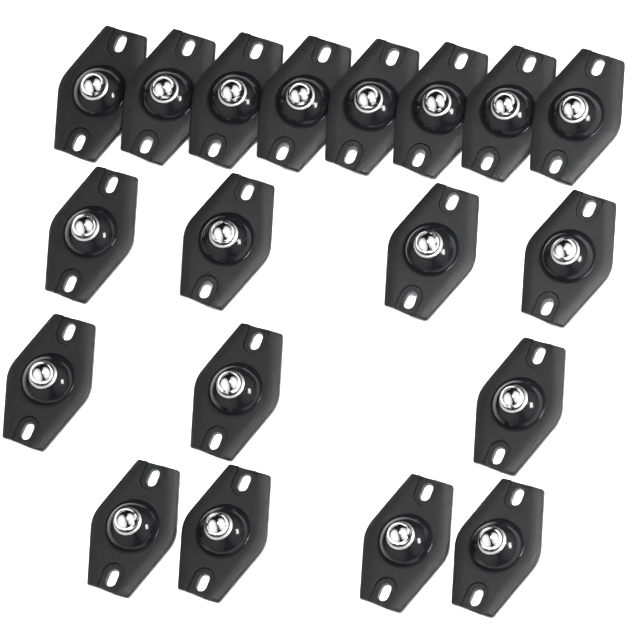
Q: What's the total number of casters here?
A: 19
